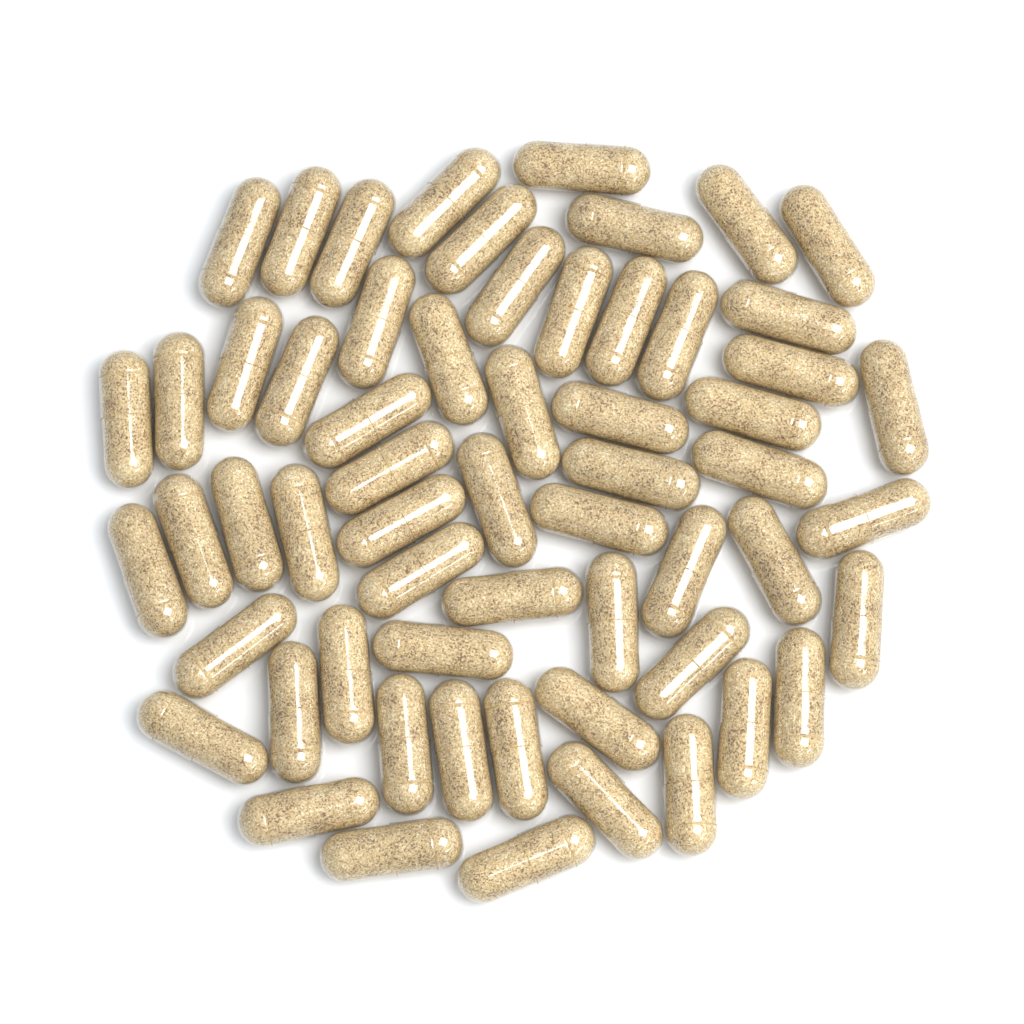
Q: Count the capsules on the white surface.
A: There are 60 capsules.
